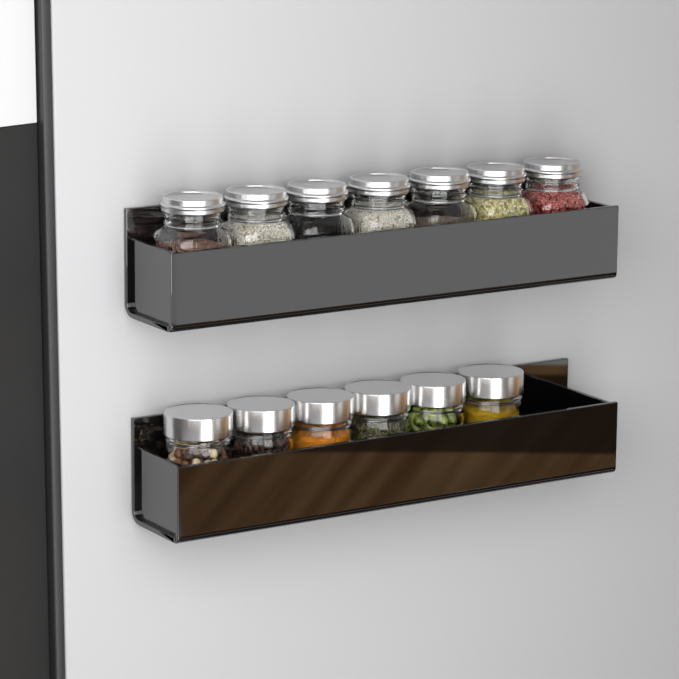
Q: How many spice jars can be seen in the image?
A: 13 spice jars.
